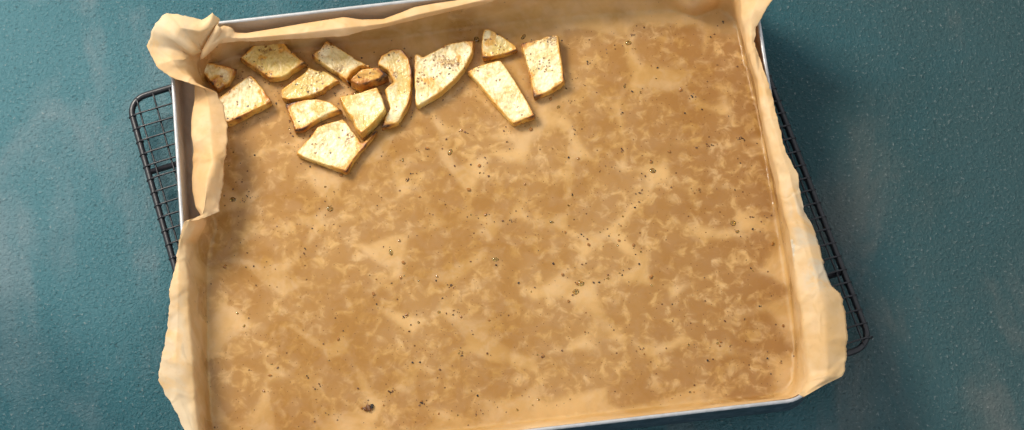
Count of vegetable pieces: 14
